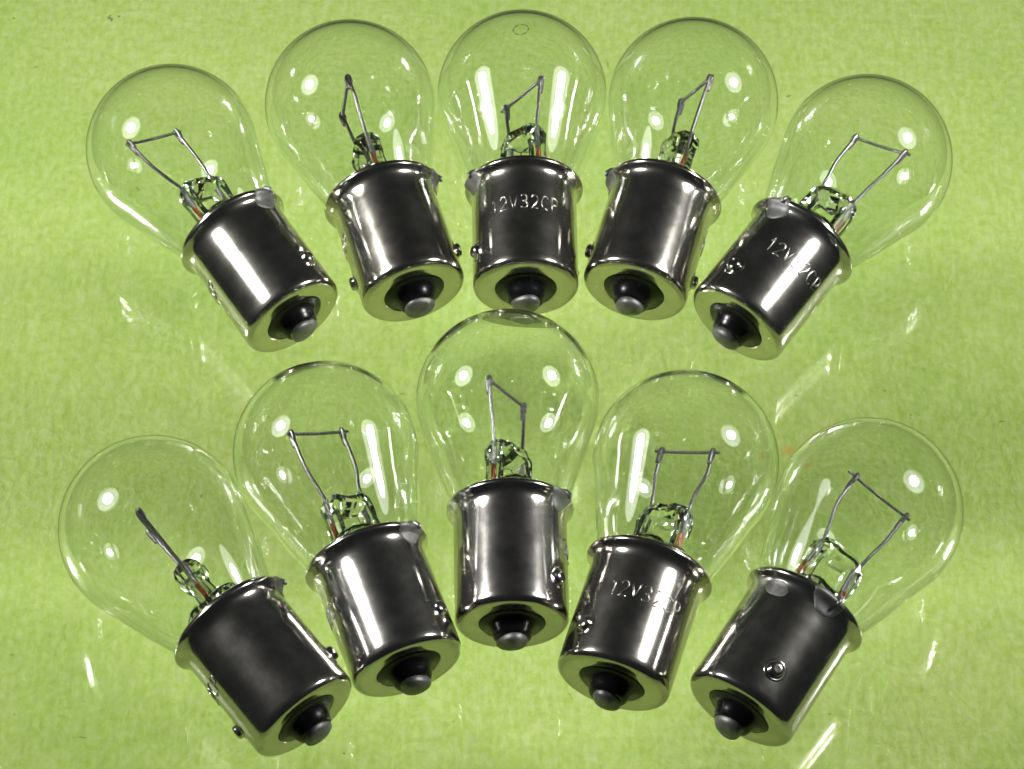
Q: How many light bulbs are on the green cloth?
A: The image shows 10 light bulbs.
